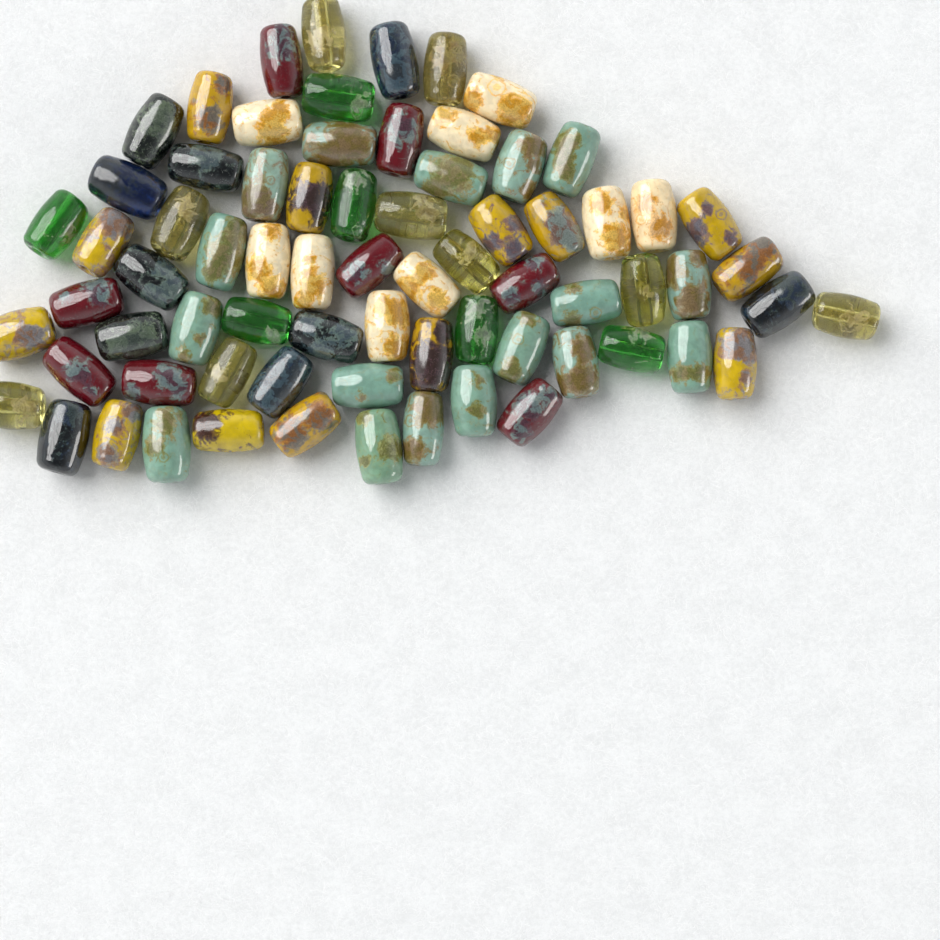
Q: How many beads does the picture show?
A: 72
